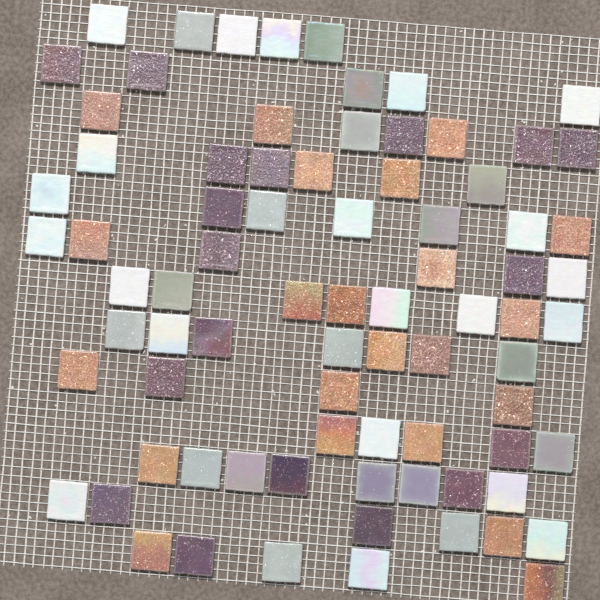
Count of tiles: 79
